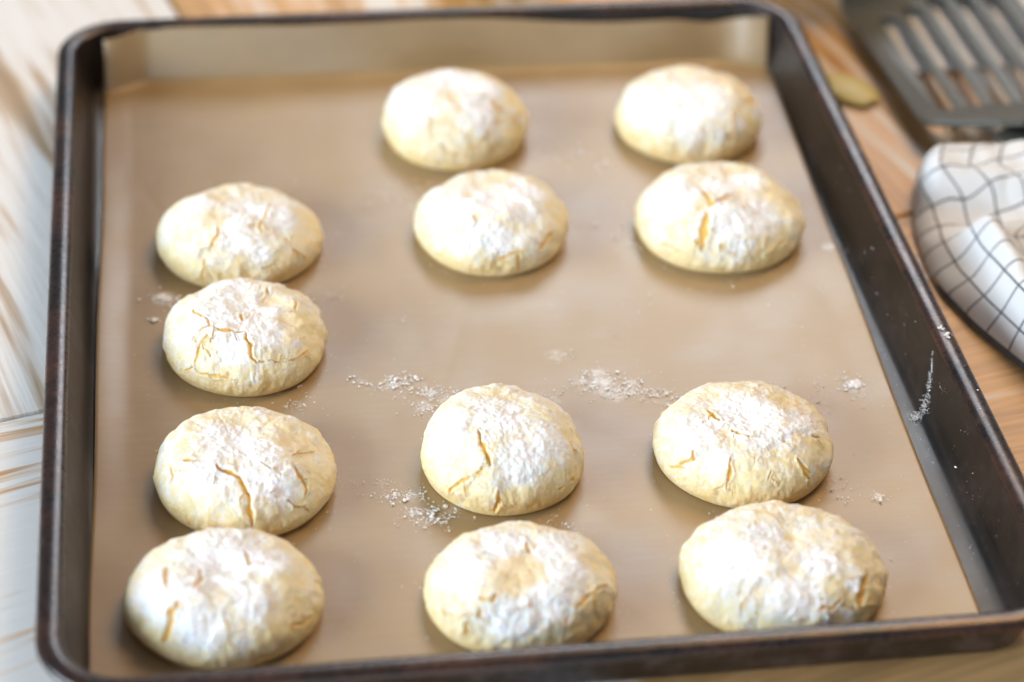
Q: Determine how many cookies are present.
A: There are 12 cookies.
